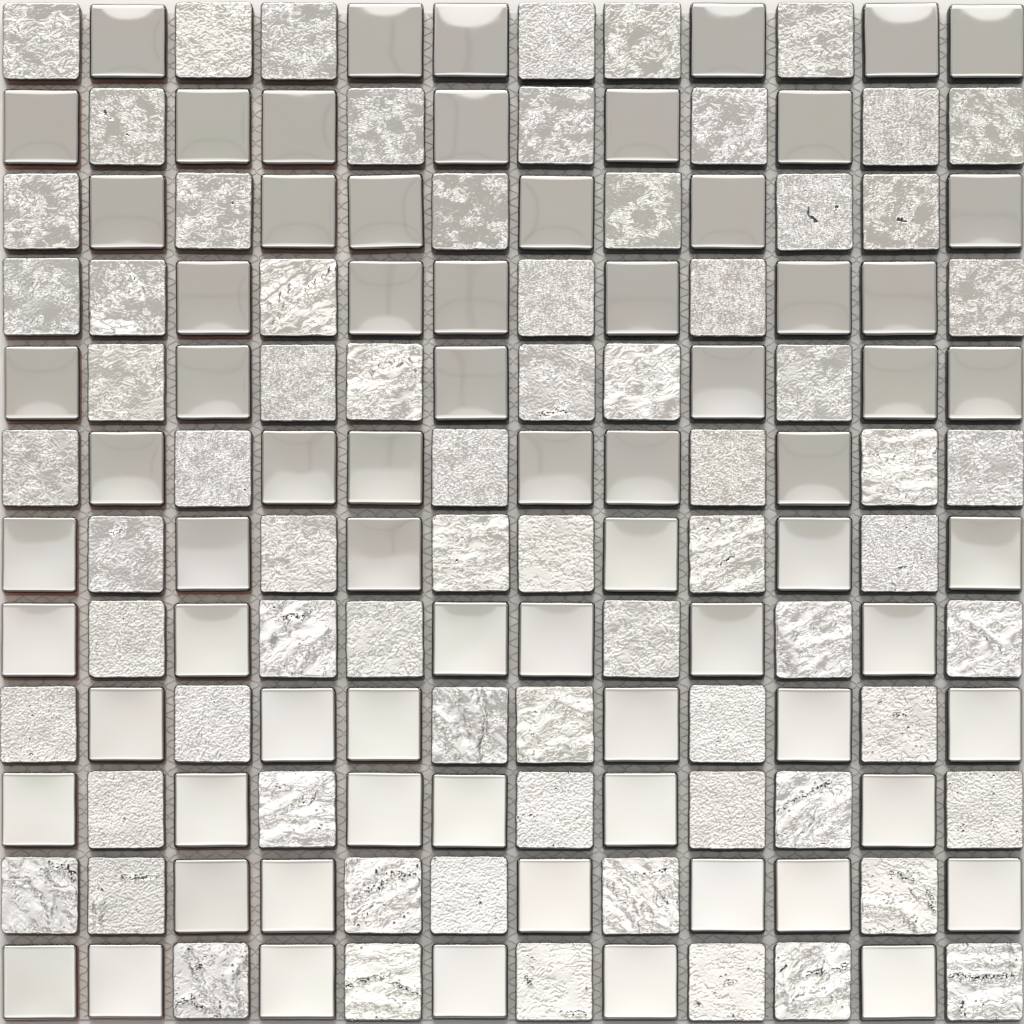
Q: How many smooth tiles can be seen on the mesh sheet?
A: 72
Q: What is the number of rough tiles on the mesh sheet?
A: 72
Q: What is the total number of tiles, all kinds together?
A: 144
